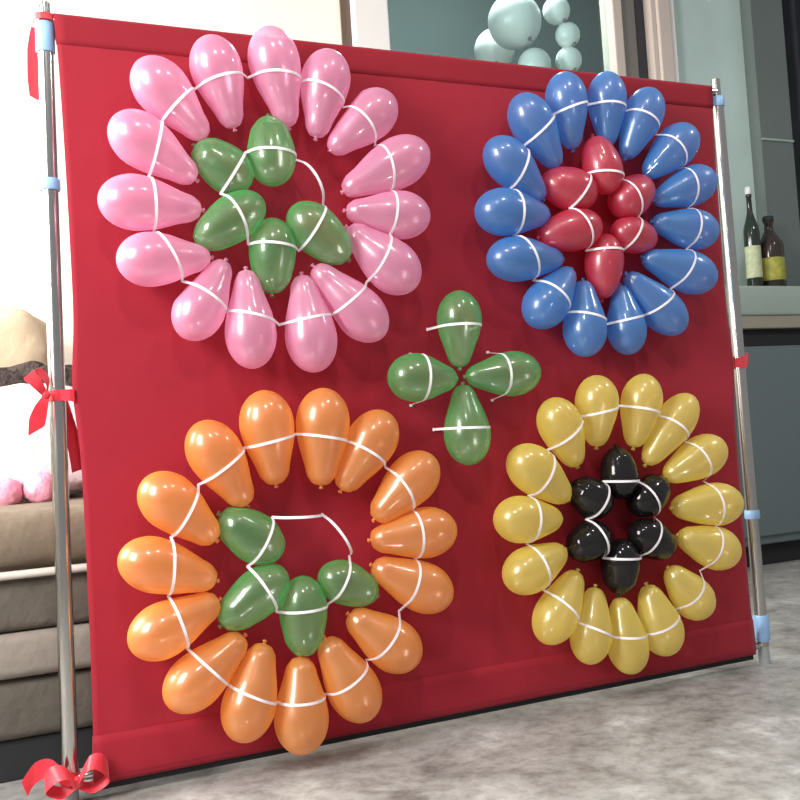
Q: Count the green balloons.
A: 13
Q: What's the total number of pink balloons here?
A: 15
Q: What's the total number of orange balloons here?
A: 15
